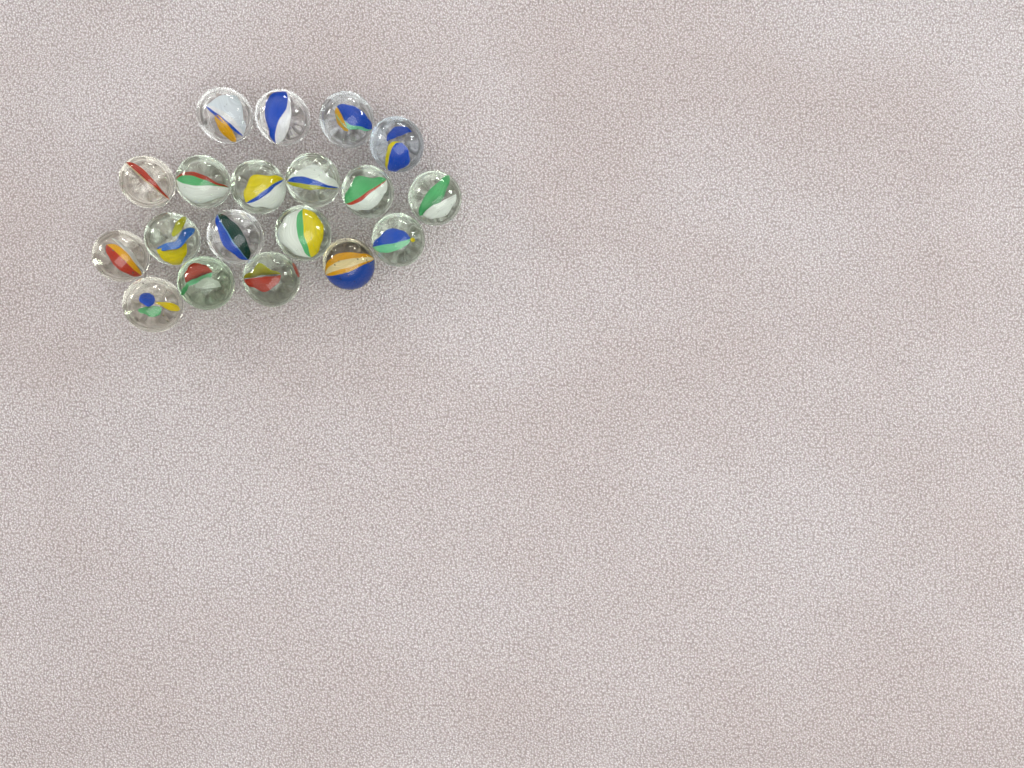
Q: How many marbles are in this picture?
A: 19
